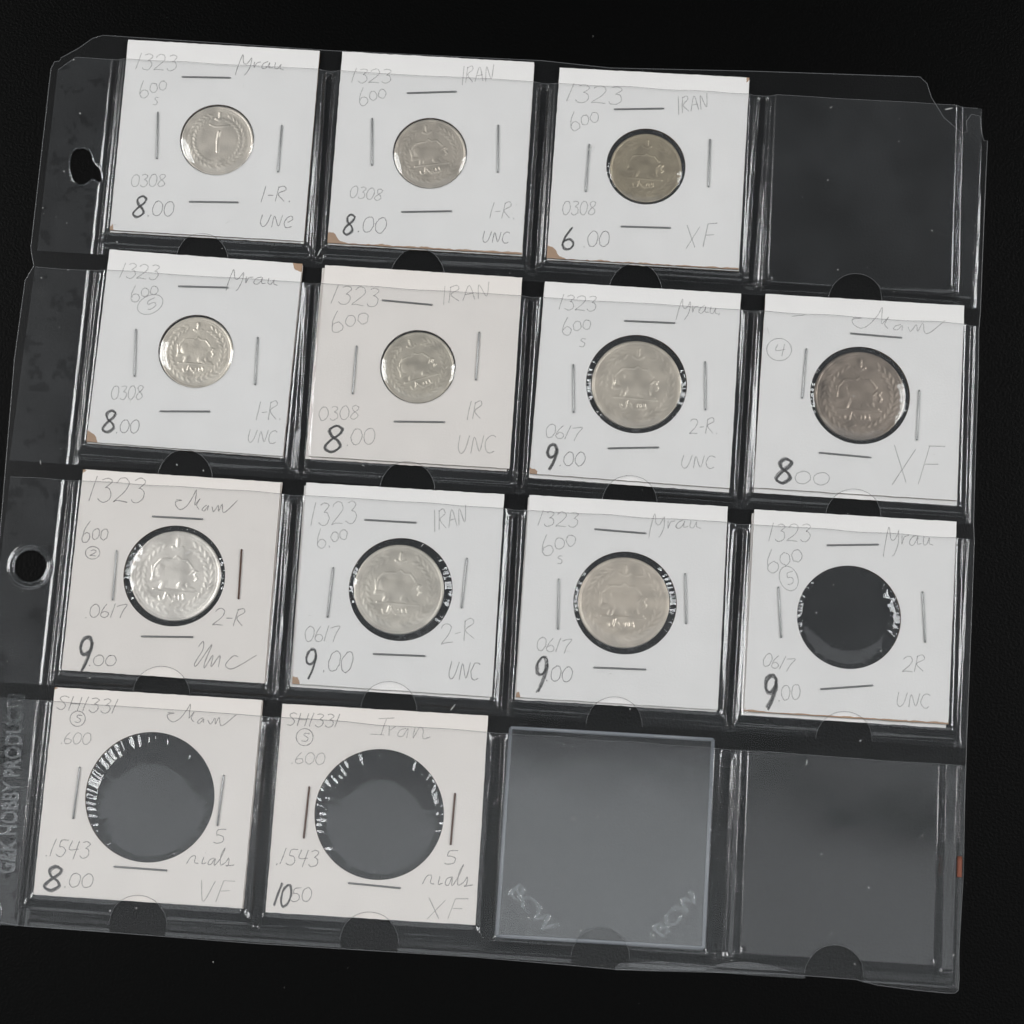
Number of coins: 10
